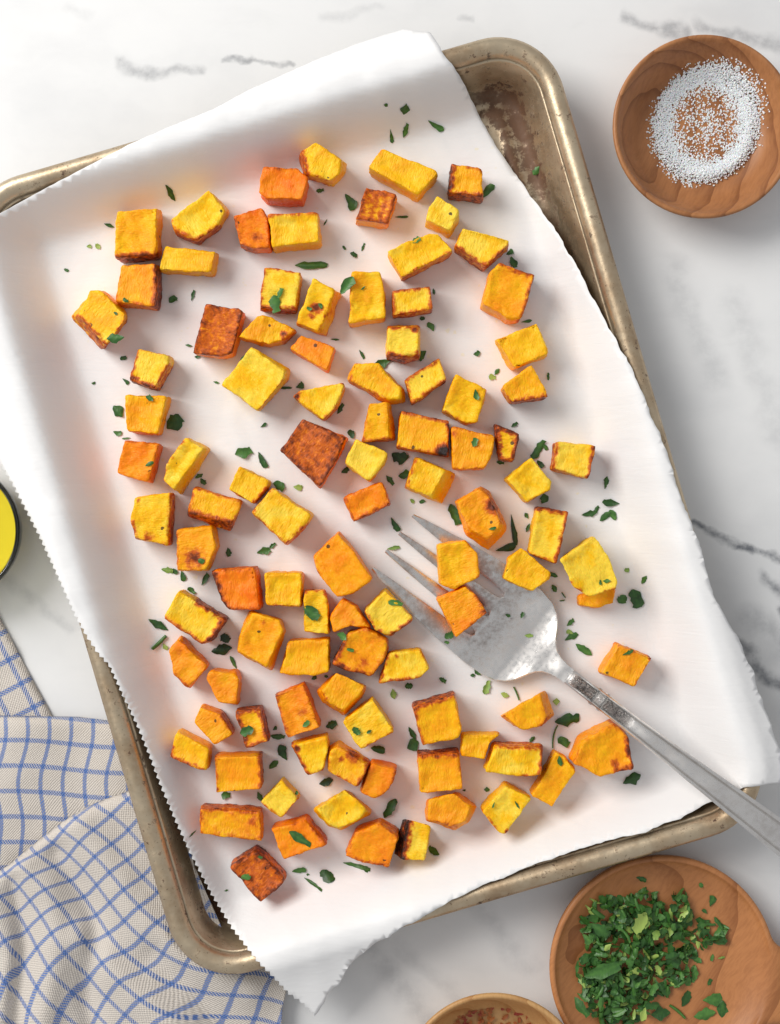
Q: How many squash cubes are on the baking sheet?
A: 97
